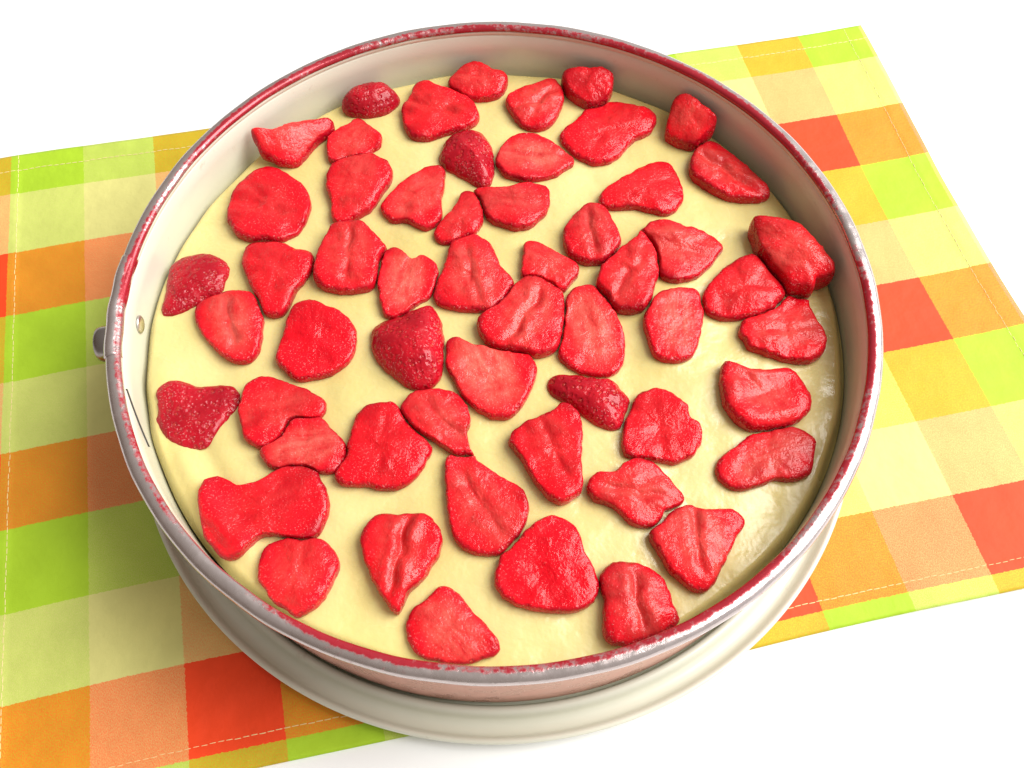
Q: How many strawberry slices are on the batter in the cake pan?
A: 56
